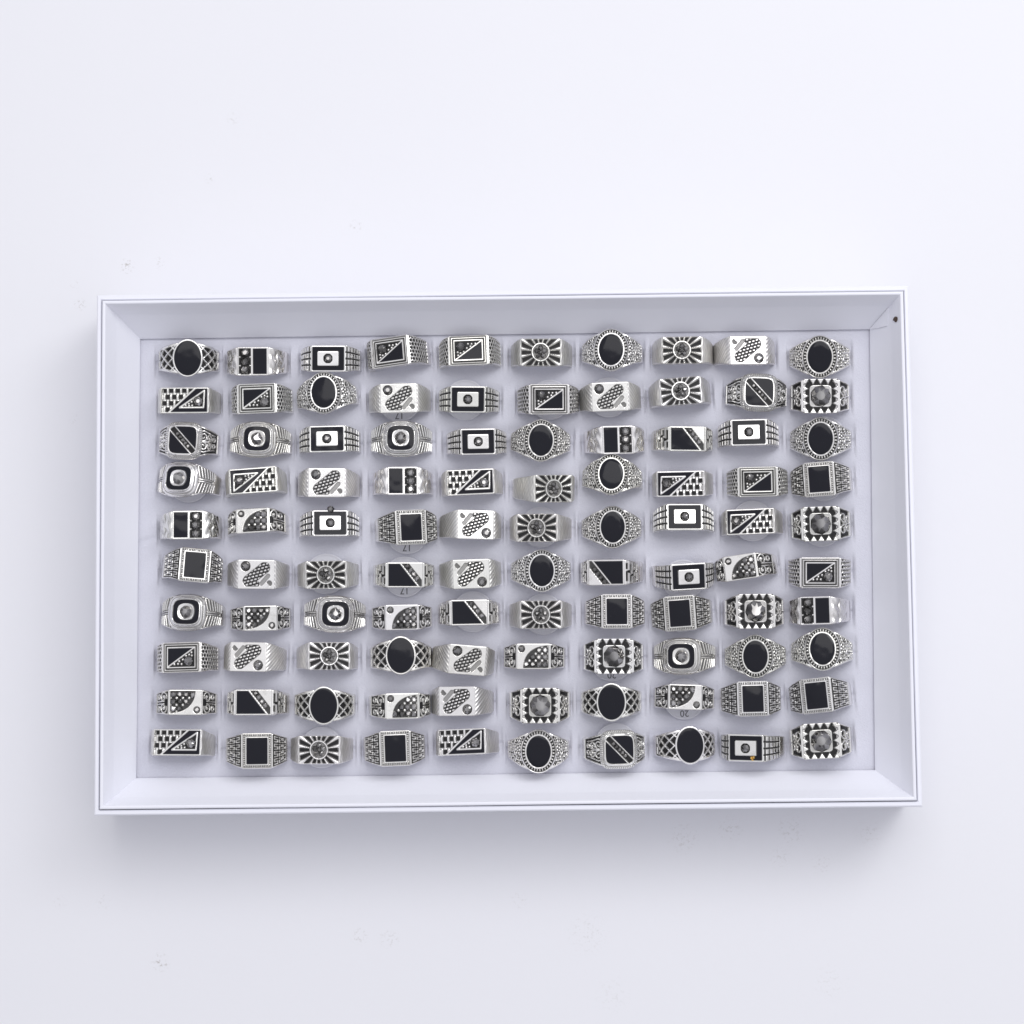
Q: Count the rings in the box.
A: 100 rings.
